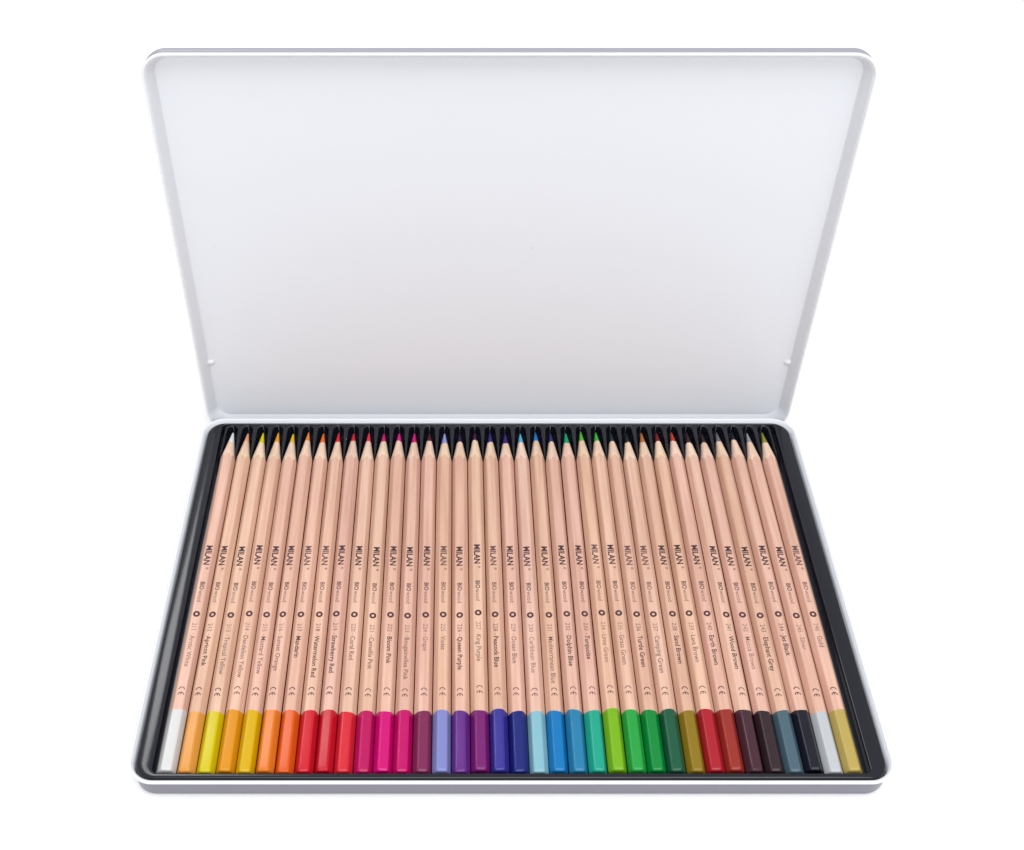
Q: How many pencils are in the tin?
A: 36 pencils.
